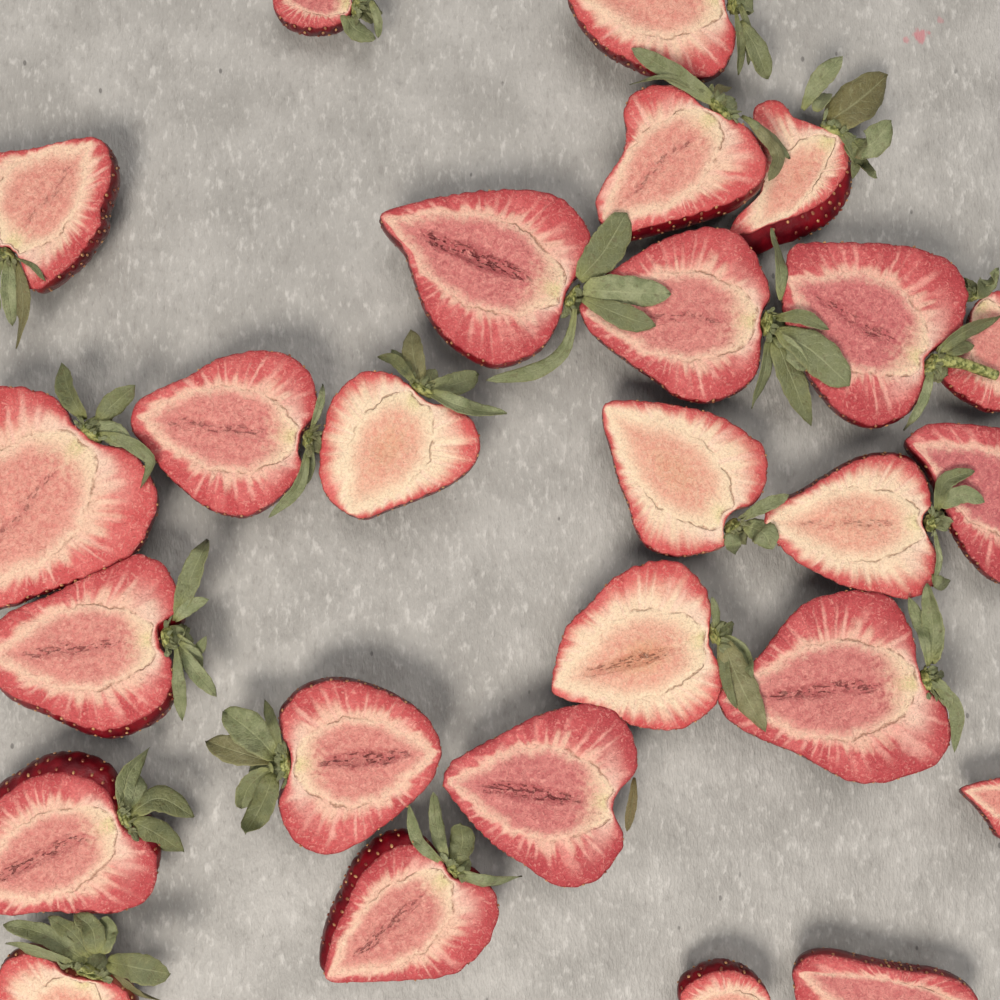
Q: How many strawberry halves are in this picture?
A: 26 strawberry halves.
